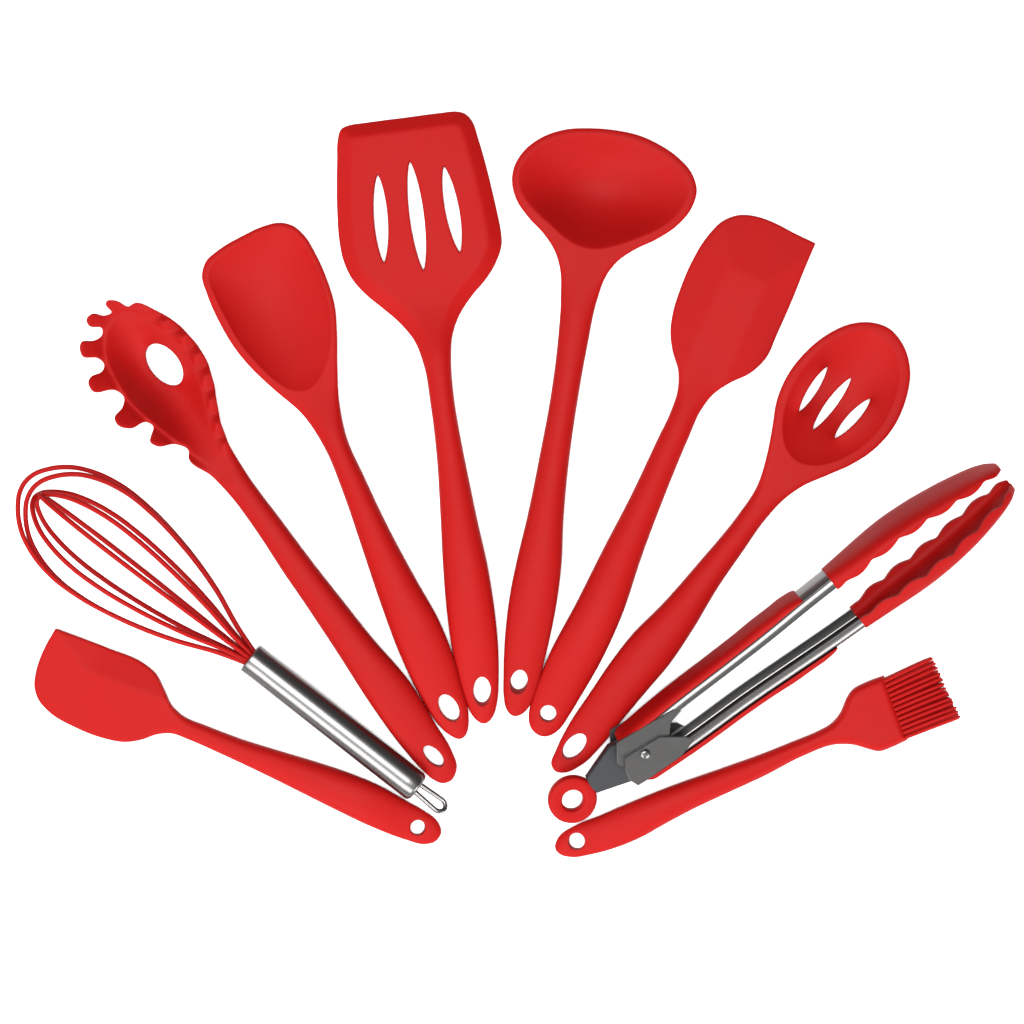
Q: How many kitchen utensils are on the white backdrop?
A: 10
